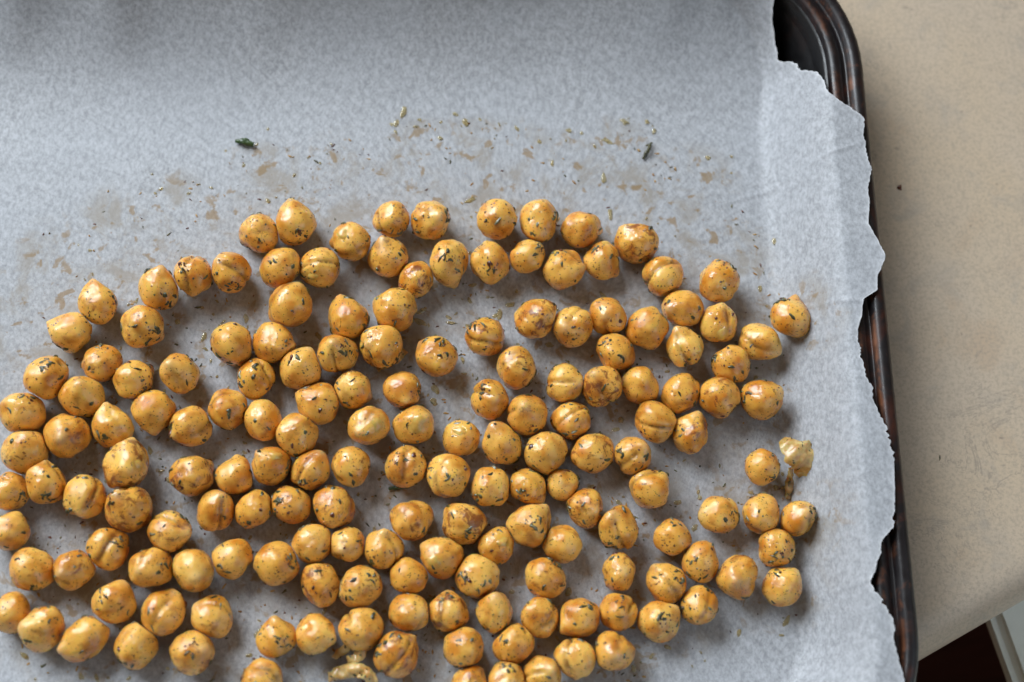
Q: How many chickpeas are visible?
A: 168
